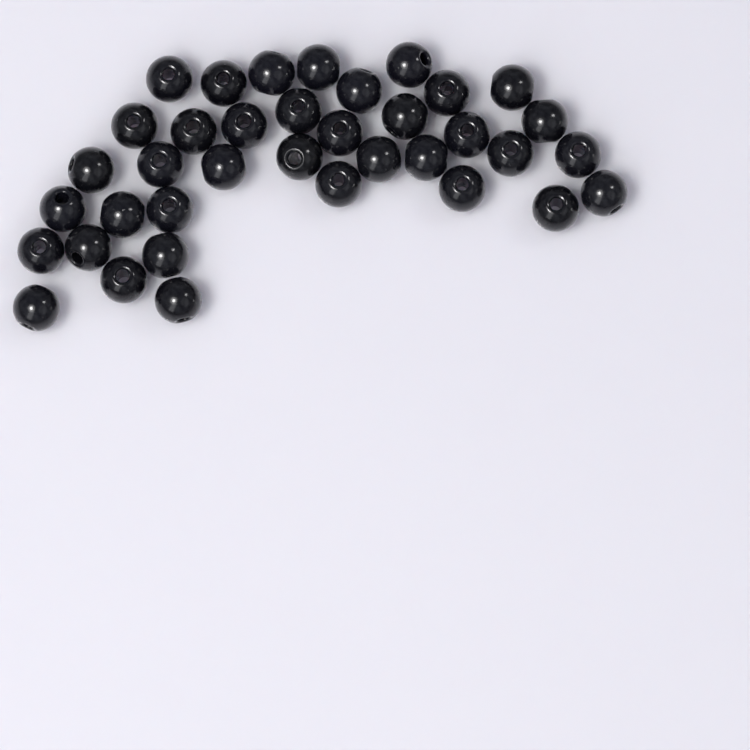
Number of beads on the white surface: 37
